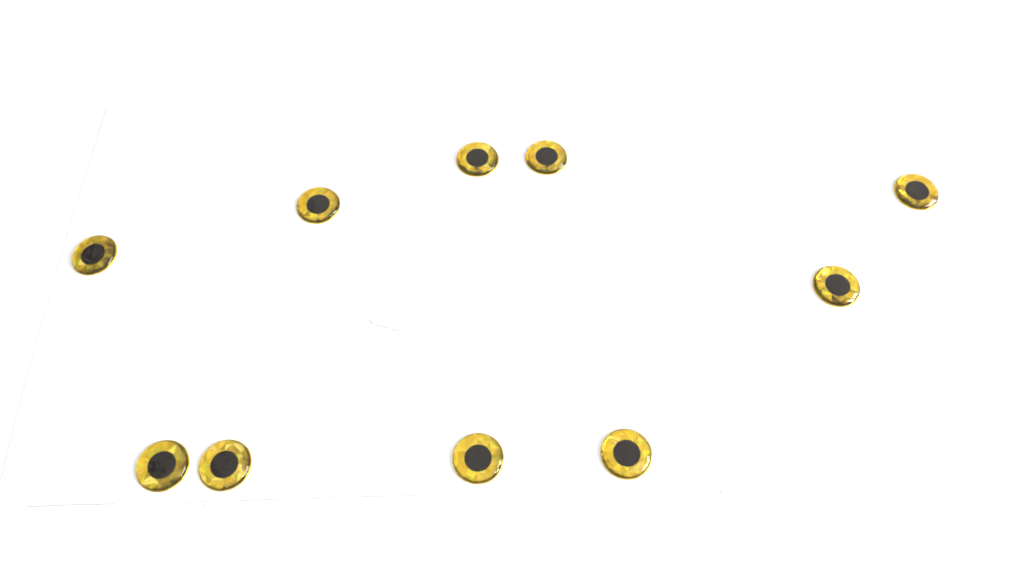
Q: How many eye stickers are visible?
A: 10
